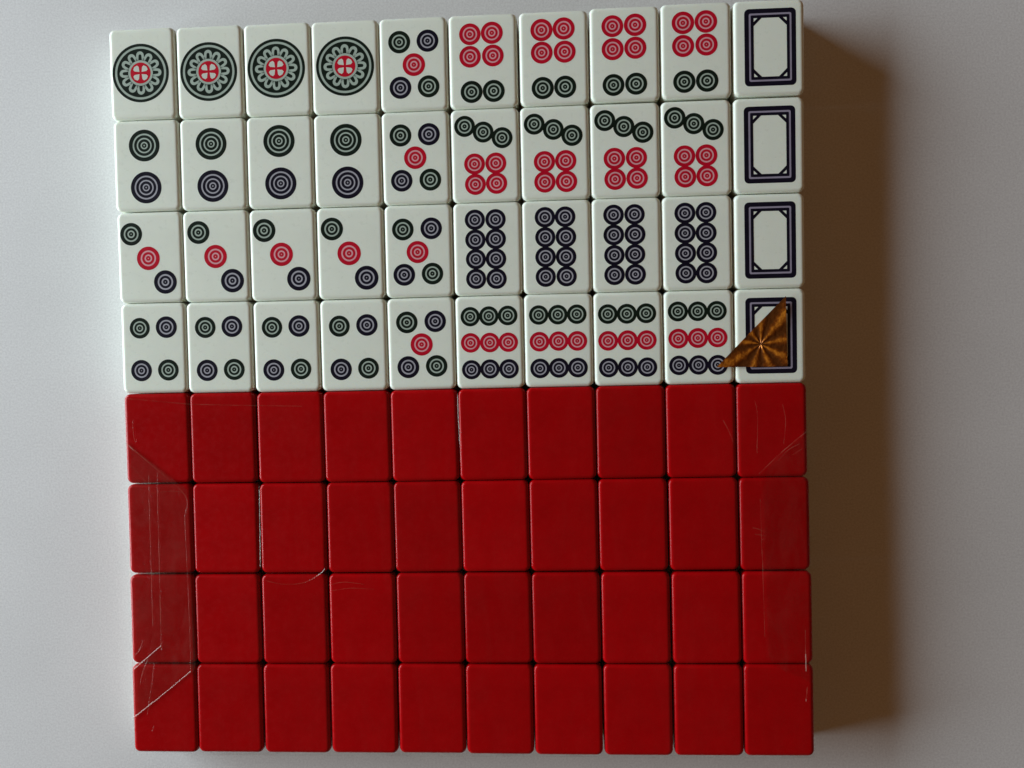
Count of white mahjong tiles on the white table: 40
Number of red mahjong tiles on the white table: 40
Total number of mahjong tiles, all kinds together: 80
